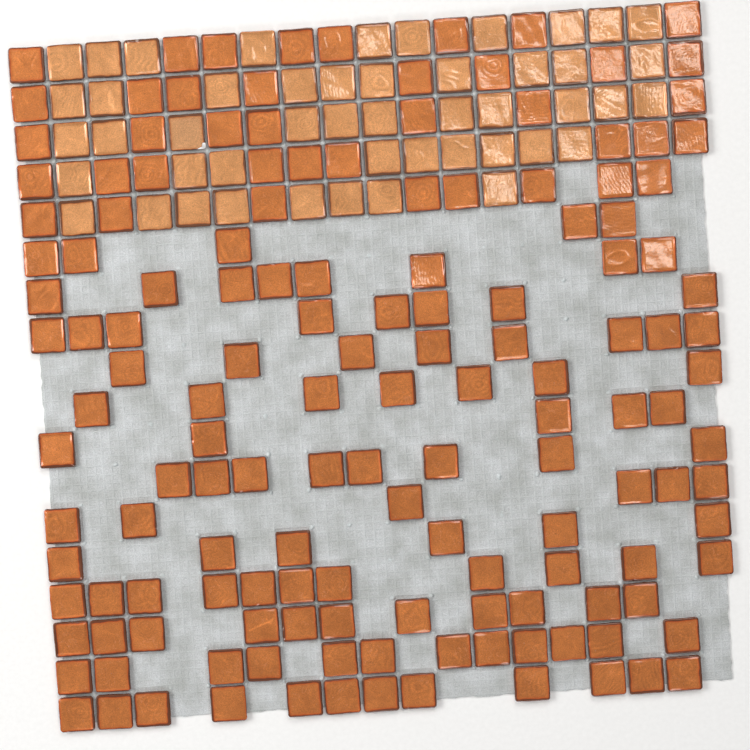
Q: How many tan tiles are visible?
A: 48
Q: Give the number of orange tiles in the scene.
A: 147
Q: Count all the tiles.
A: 195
